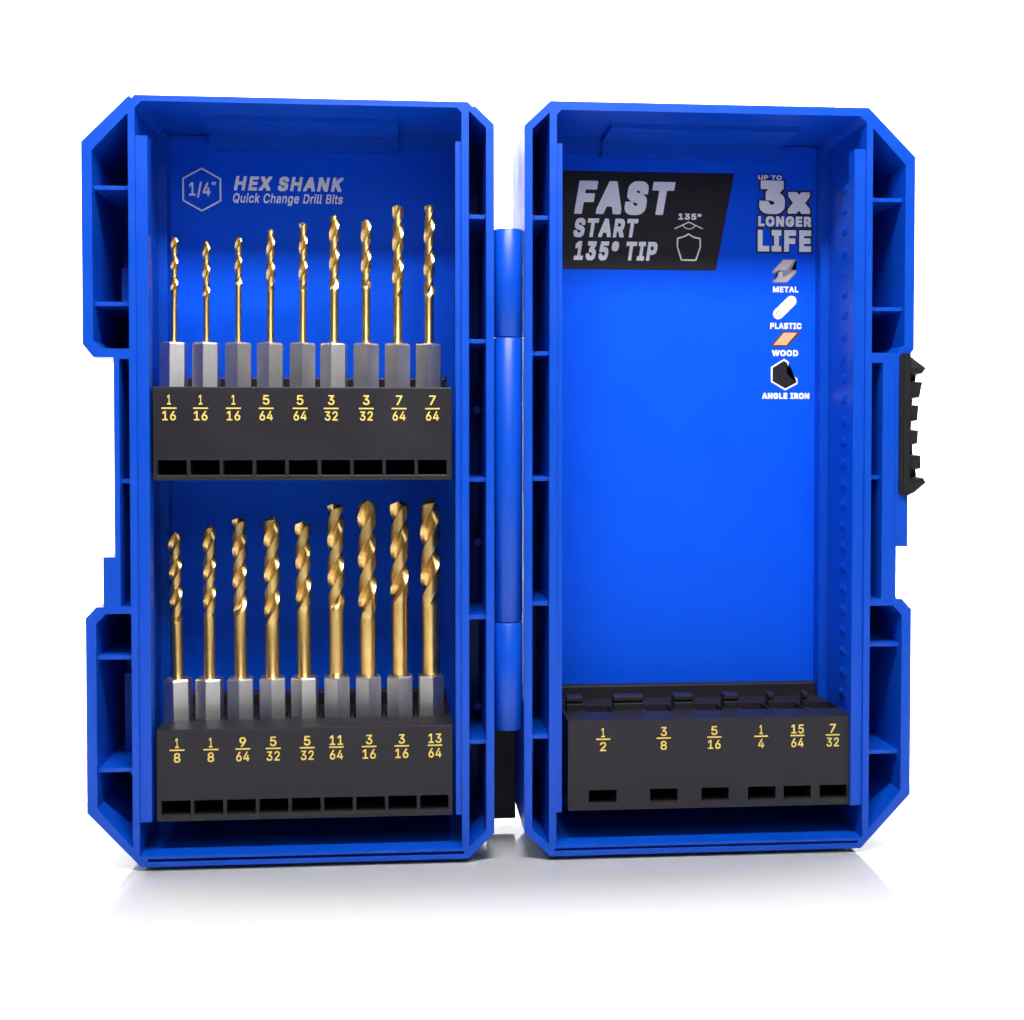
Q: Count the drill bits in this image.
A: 18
